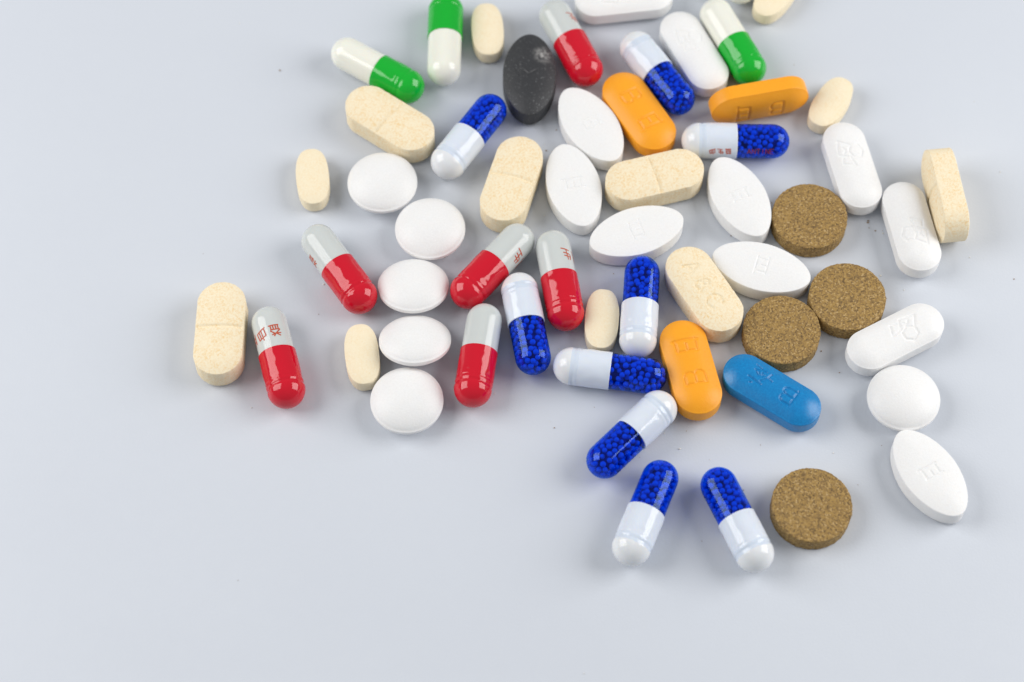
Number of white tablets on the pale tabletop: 17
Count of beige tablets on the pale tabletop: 12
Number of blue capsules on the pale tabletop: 9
